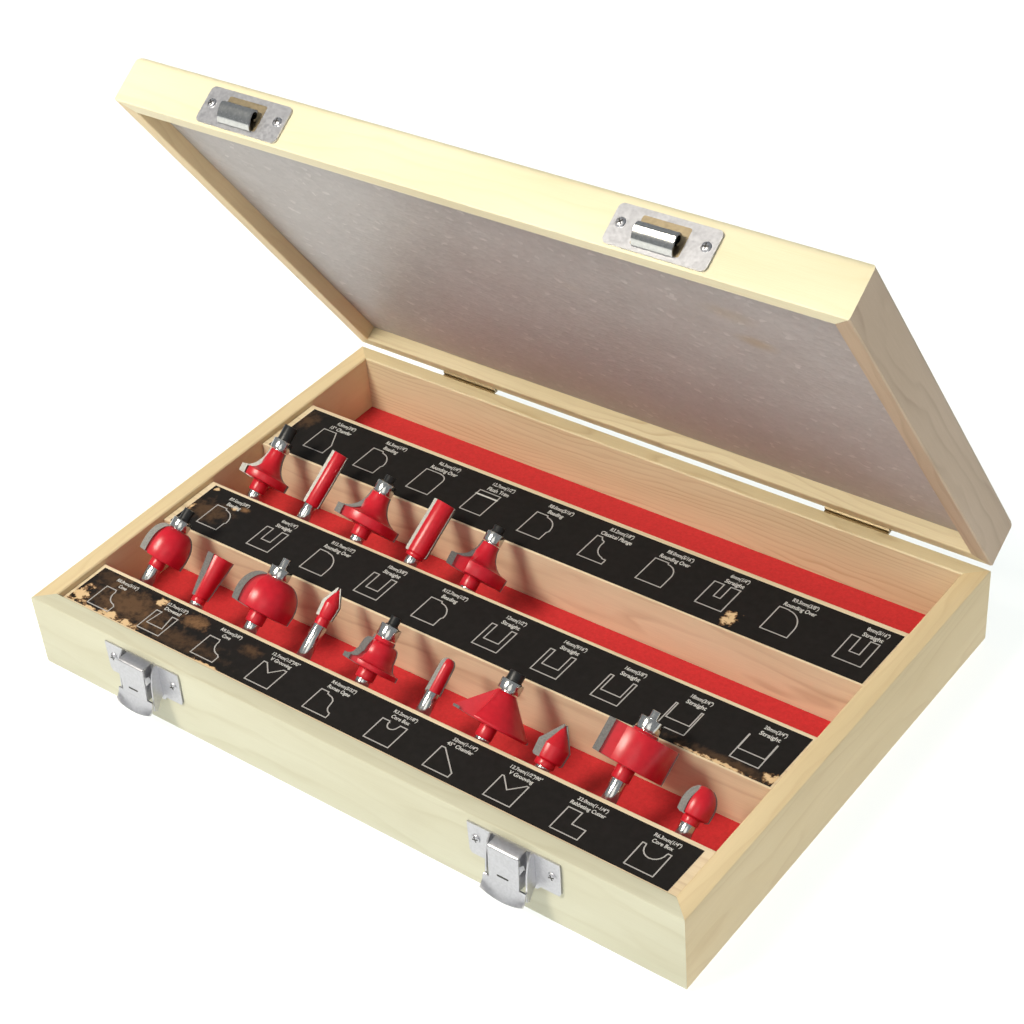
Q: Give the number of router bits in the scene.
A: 15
